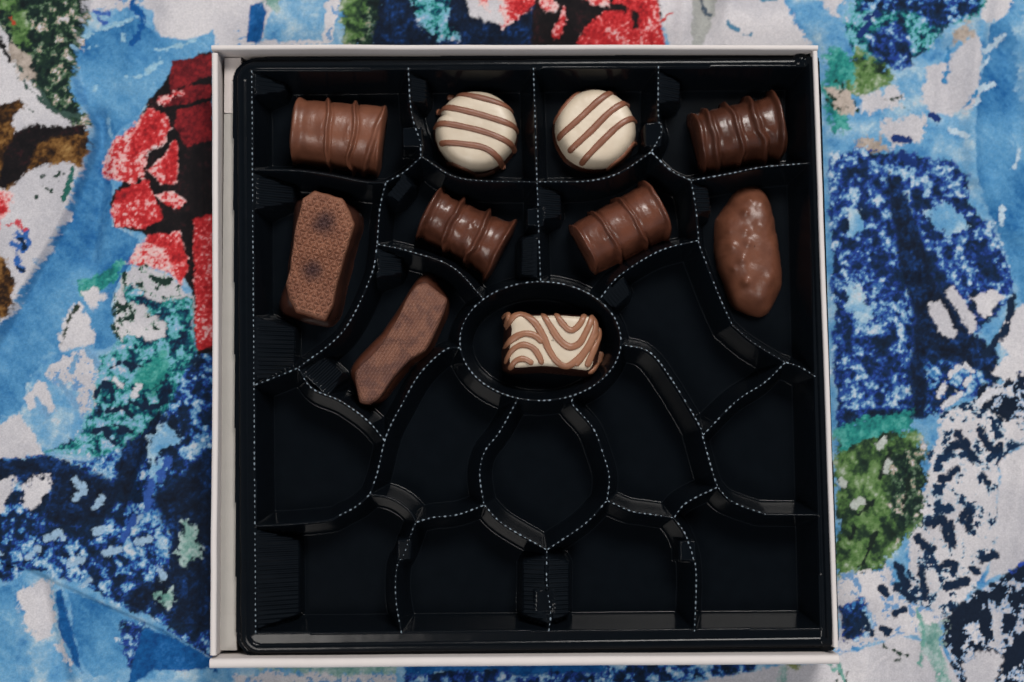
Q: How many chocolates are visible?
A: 10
